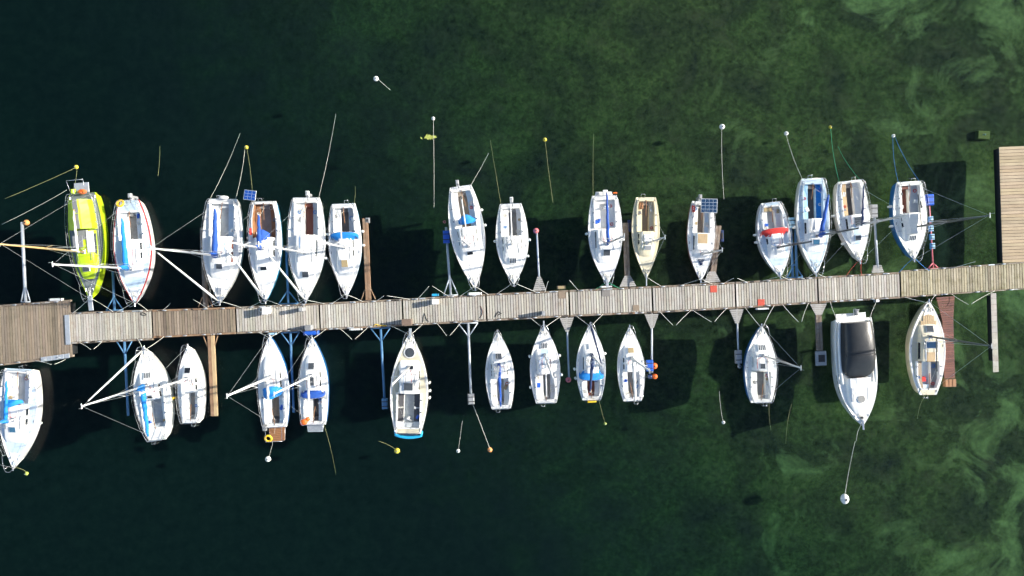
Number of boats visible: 28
